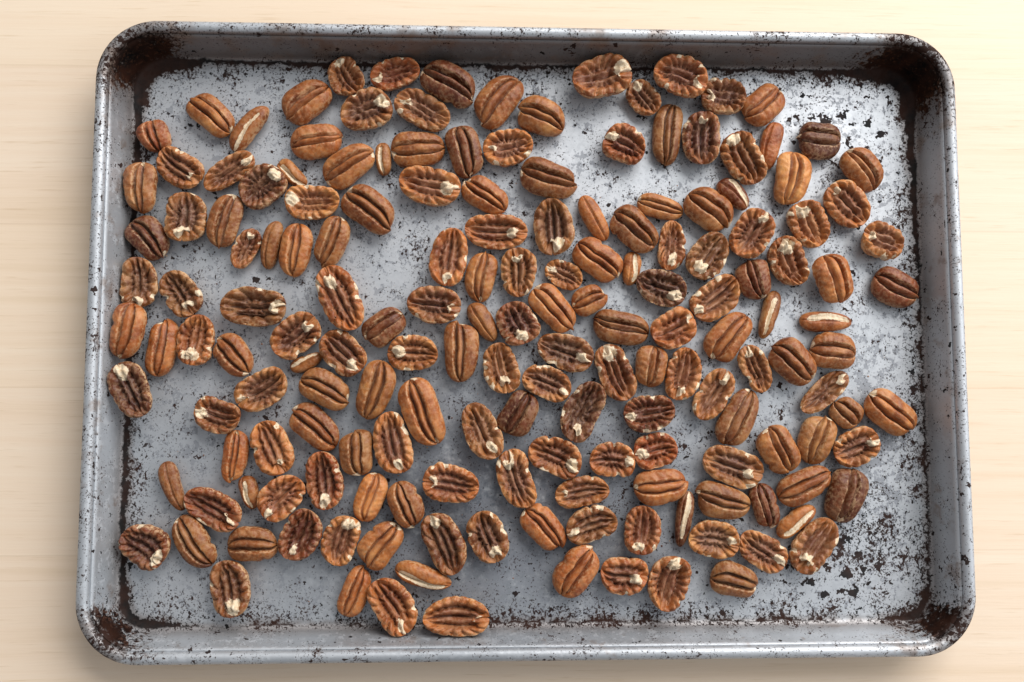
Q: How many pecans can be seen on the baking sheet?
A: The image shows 172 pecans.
